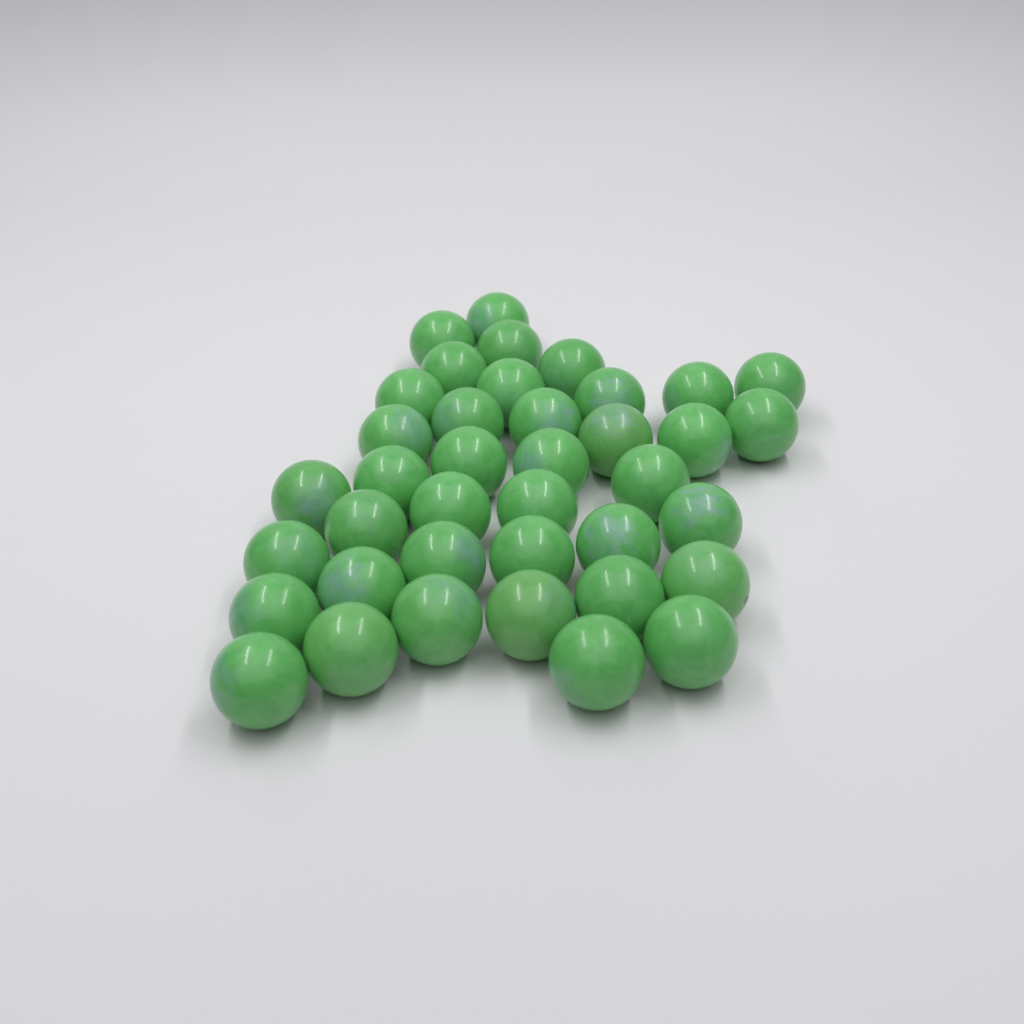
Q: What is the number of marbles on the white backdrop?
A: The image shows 39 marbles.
